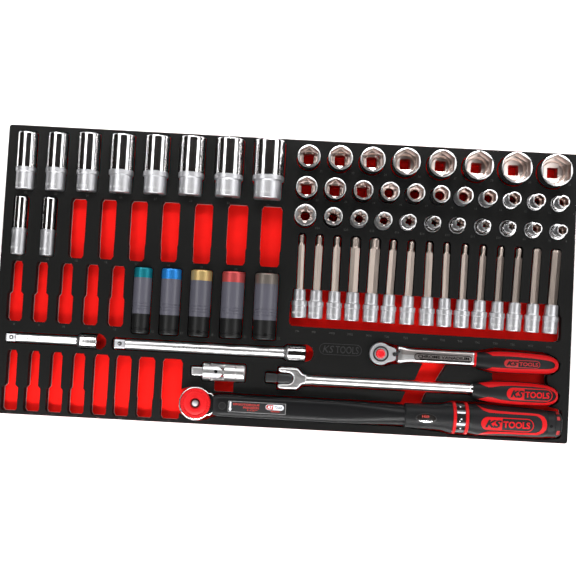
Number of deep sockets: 10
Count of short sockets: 30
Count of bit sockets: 15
